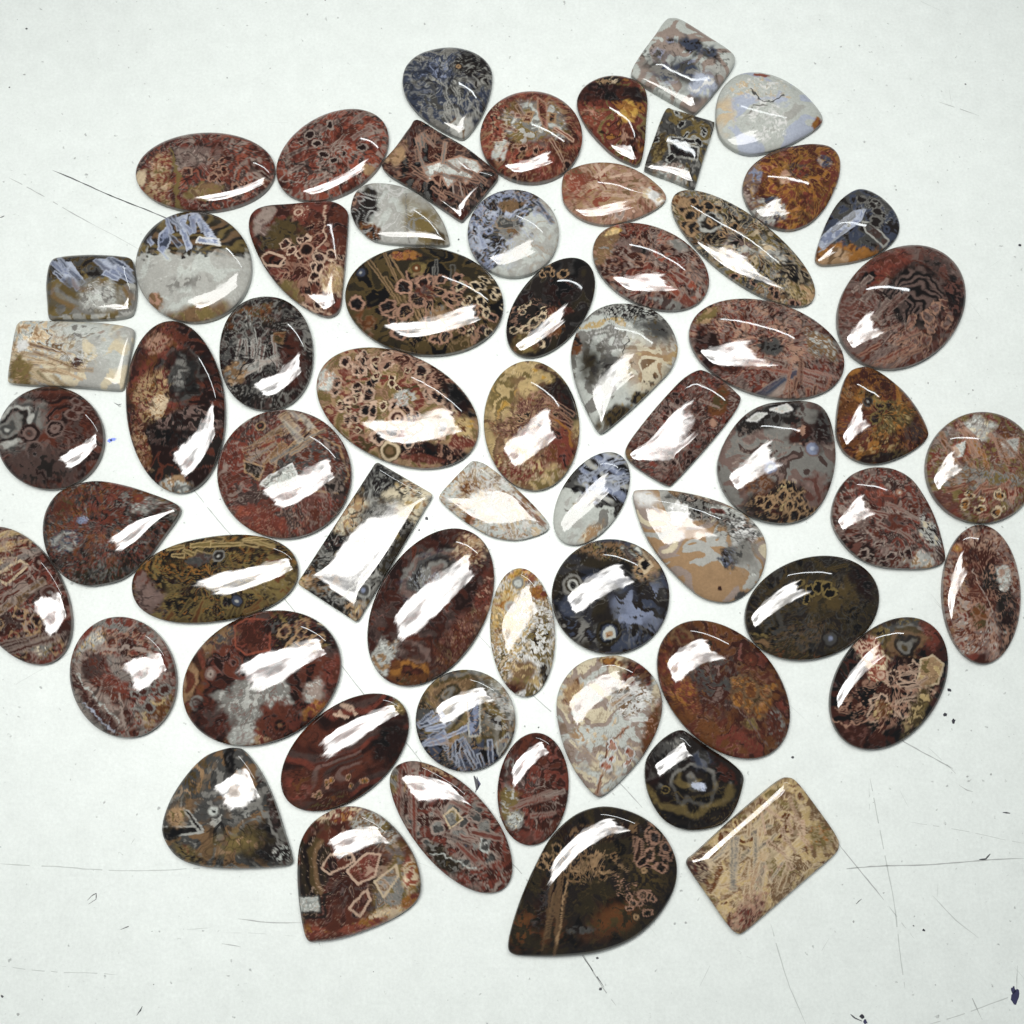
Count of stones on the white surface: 62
